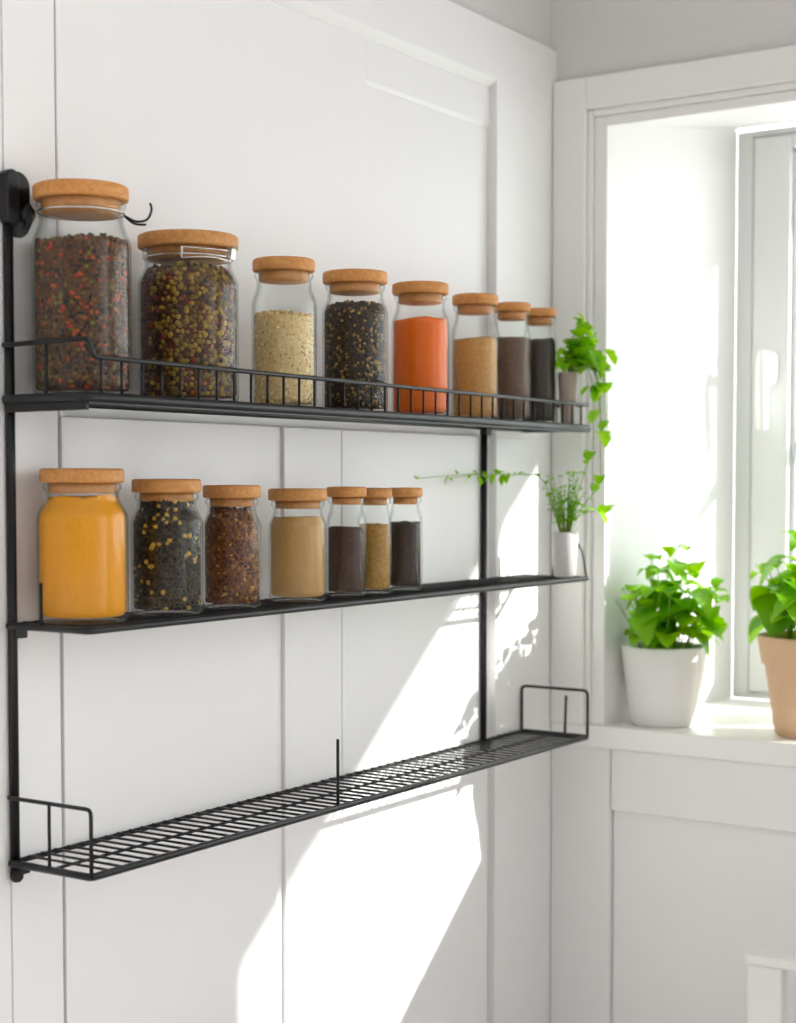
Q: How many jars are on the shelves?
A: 15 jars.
